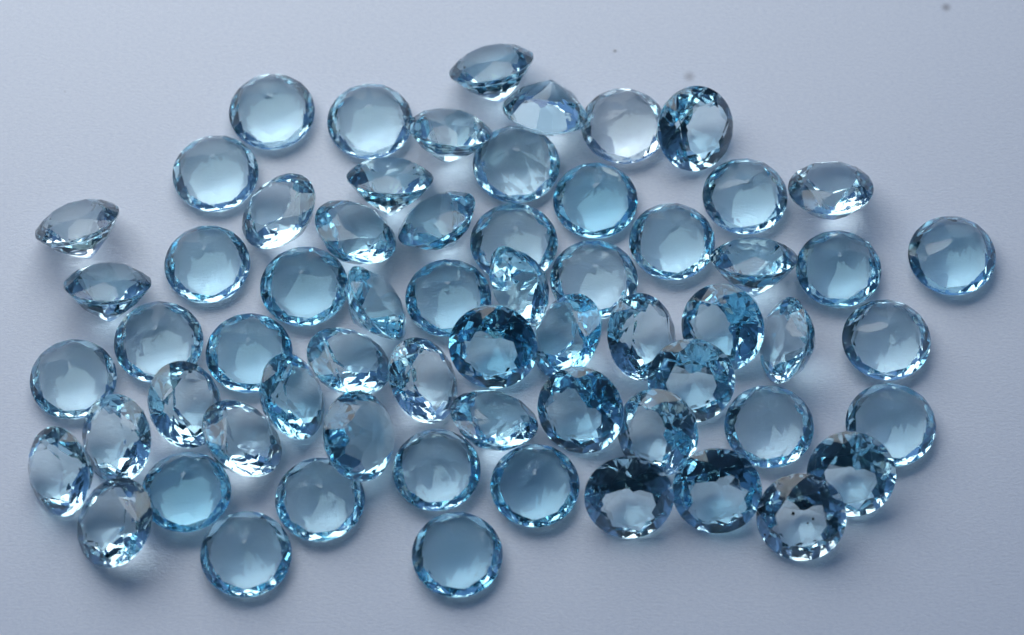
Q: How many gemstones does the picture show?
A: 63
